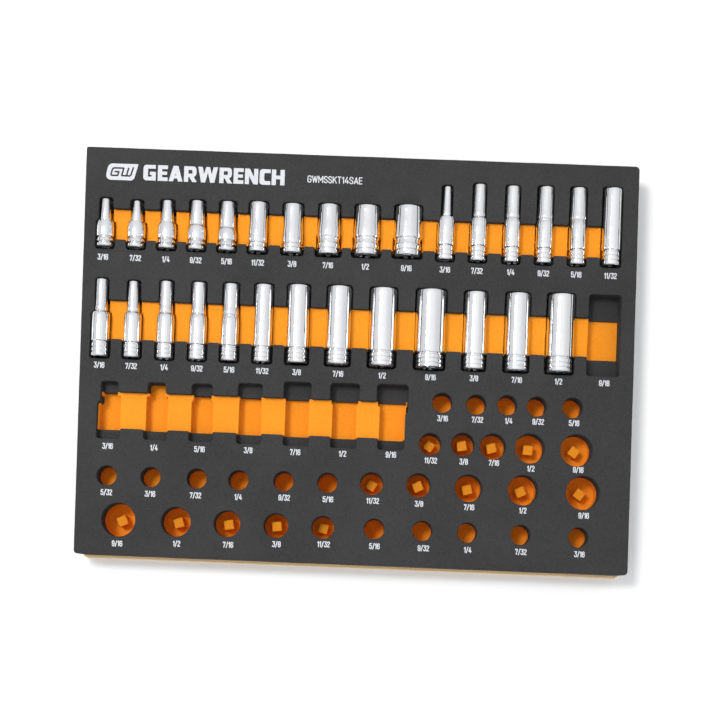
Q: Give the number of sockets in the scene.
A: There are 29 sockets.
